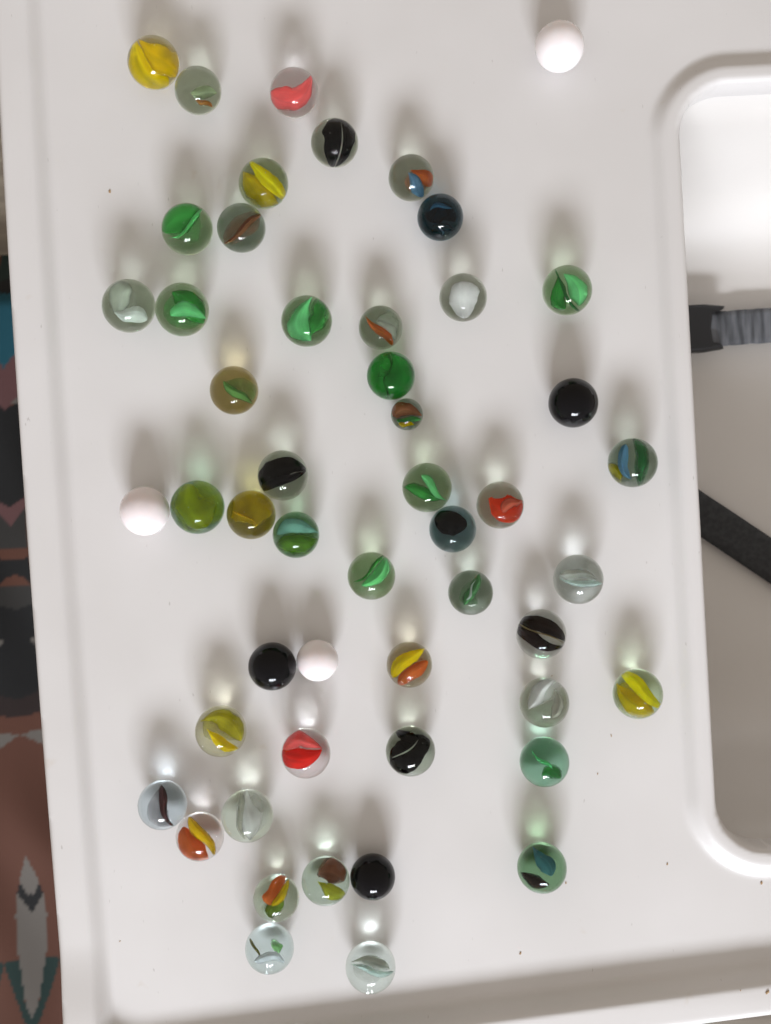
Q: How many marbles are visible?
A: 51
